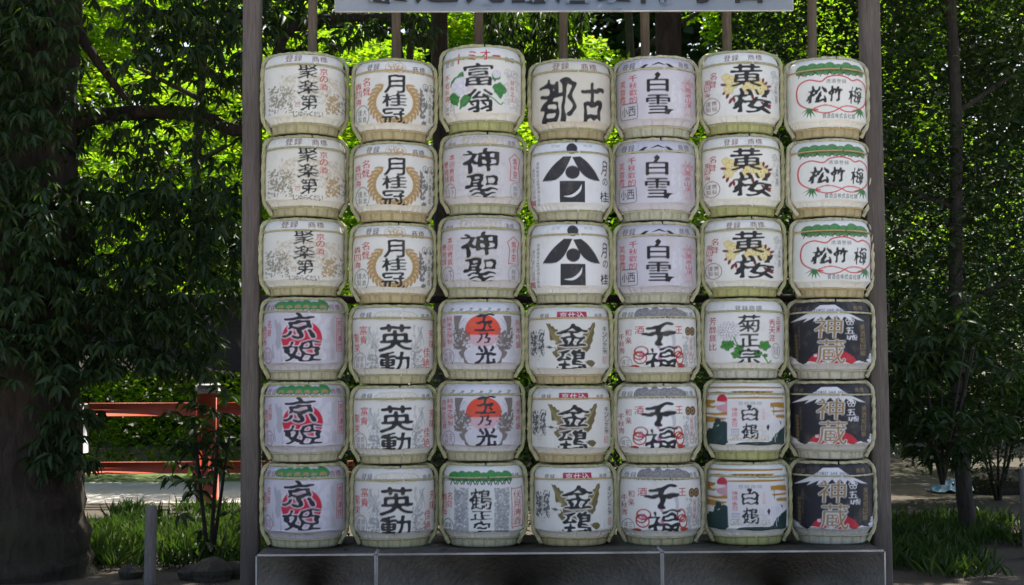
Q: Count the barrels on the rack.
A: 42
